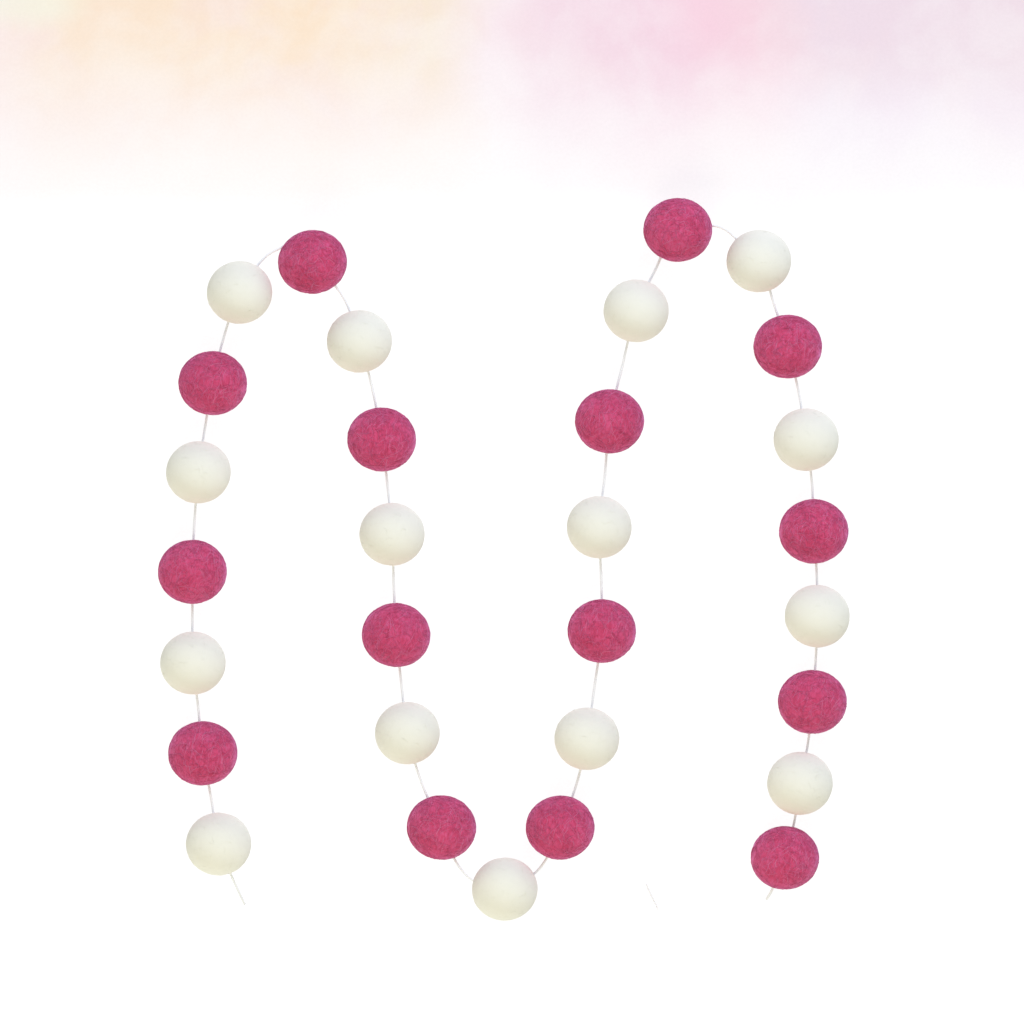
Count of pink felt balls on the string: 15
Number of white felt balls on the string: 15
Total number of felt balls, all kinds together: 30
